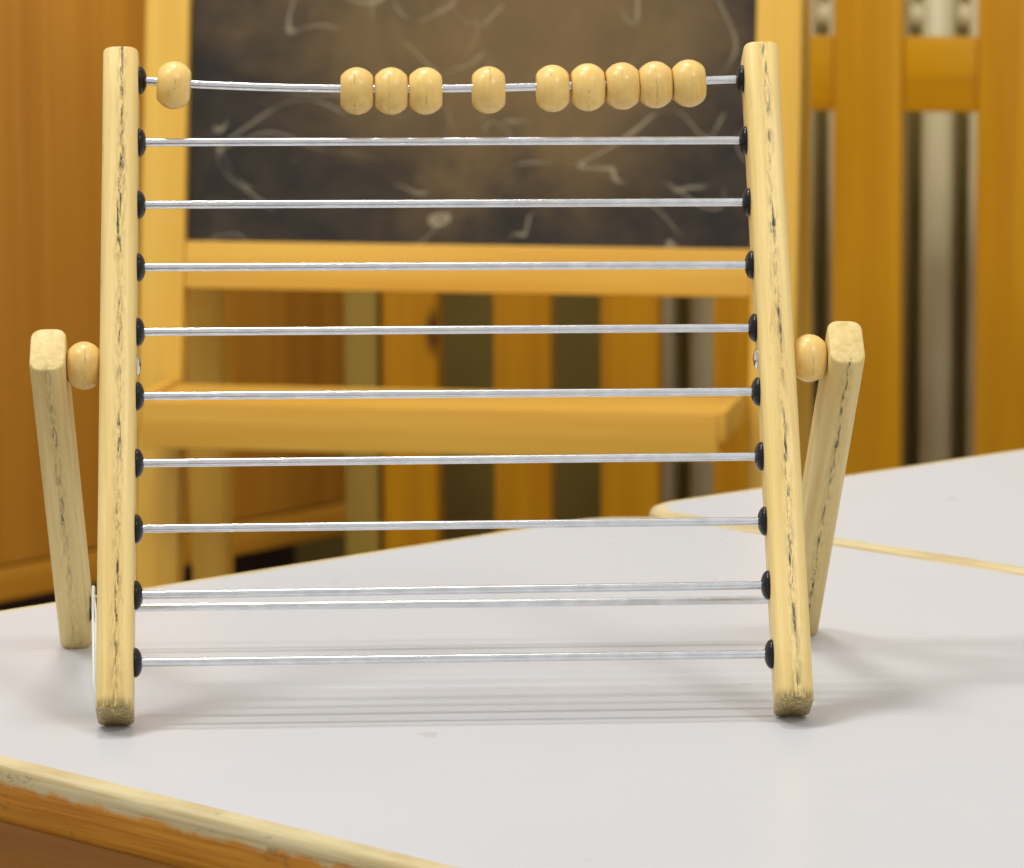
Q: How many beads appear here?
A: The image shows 10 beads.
